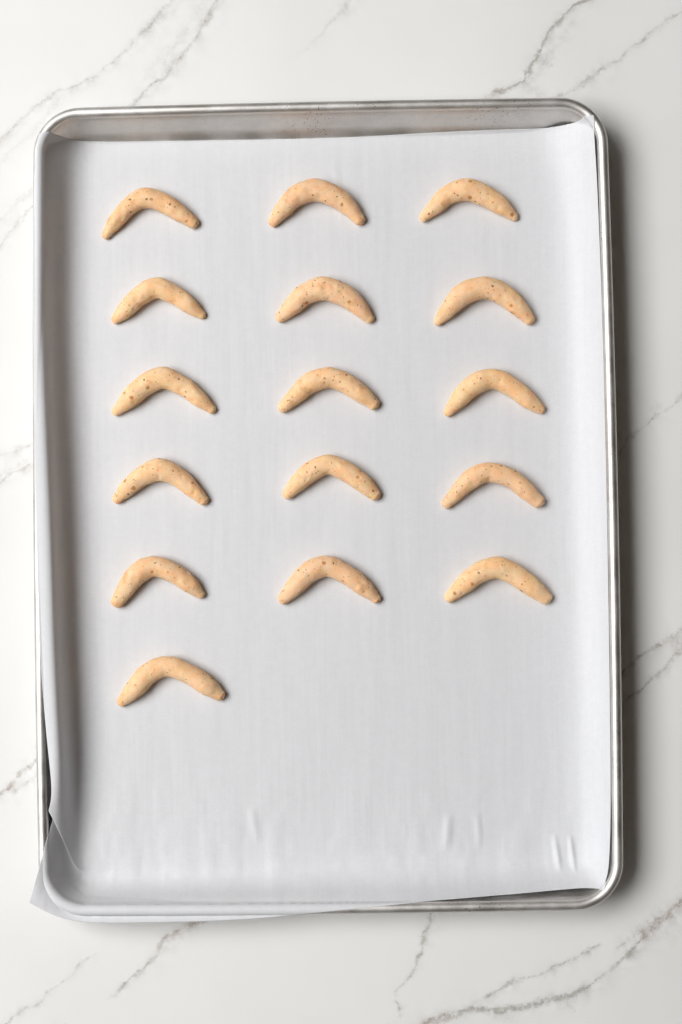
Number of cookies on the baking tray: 16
